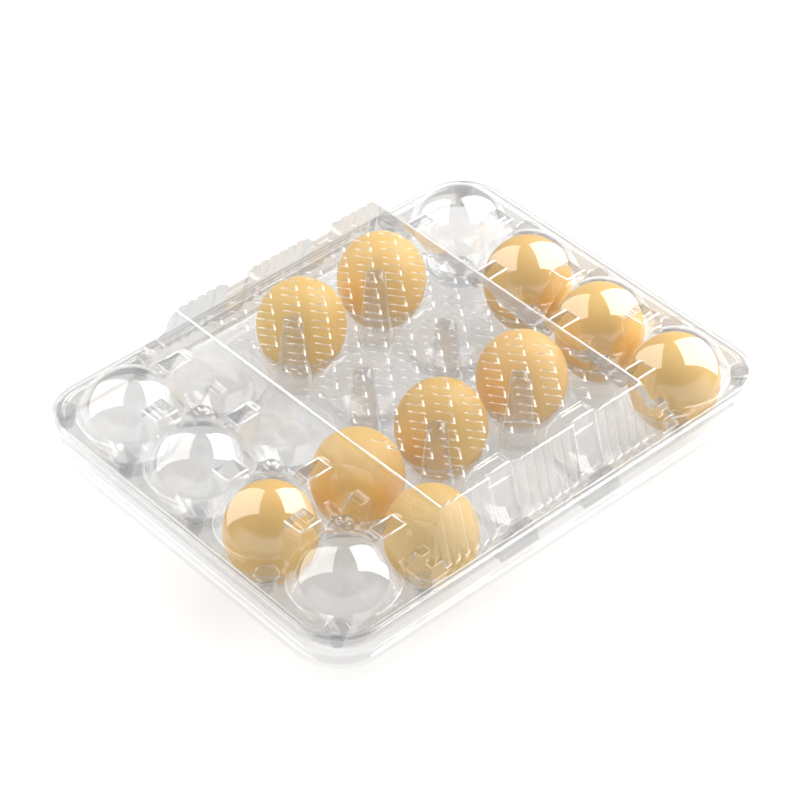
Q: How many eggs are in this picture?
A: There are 10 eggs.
